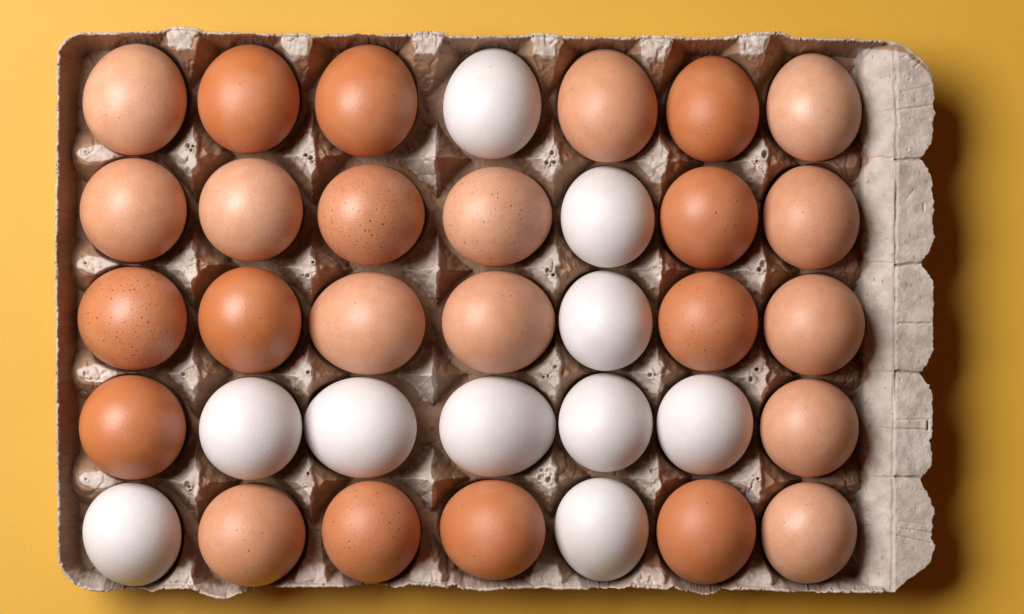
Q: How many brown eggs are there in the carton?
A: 25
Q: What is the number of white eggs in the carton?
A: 10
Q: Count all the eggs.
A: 35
